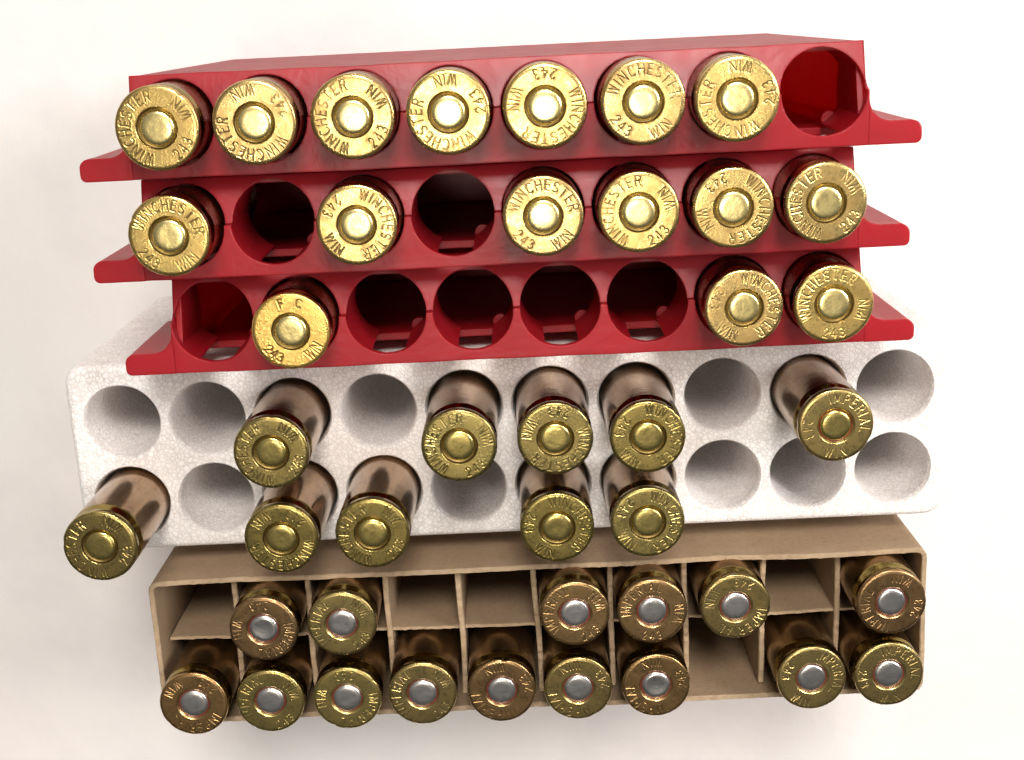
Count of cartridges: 41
